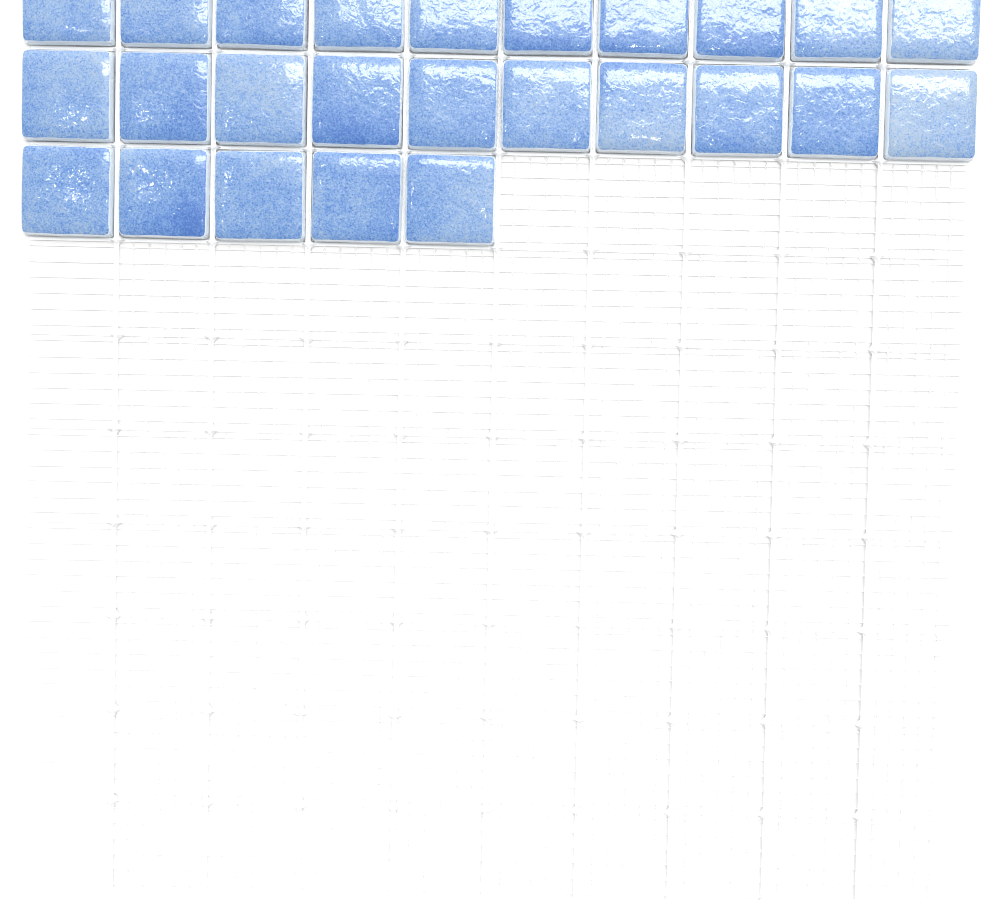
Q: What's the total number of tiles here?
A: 25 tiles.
